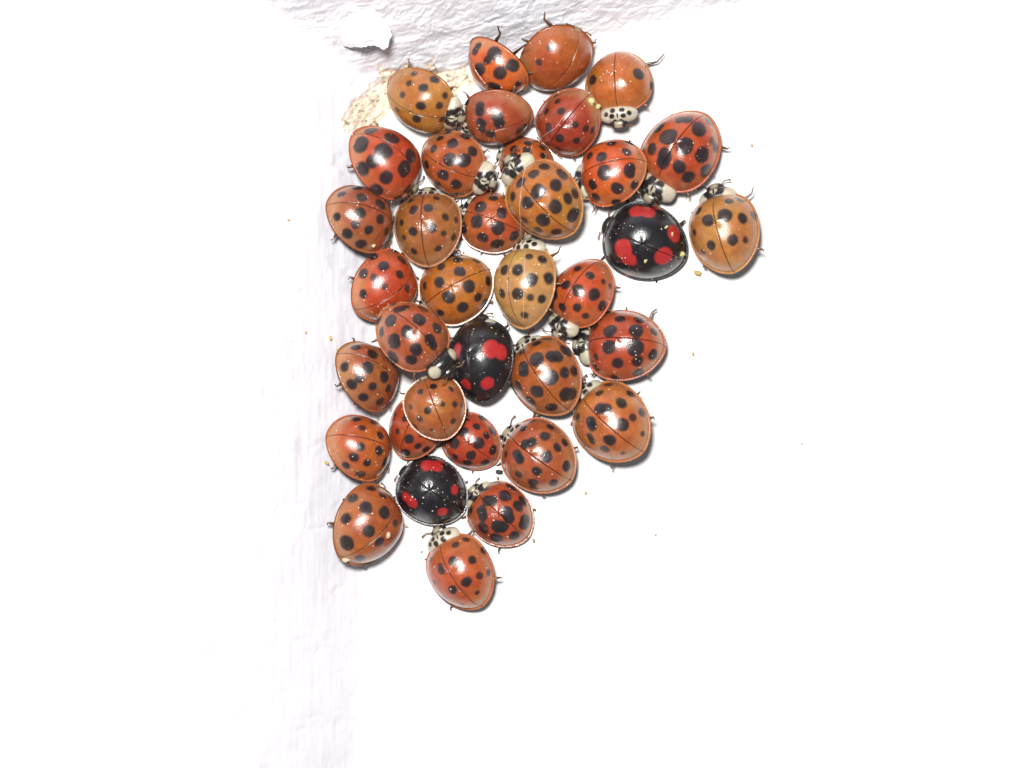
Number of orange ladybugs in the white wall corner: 33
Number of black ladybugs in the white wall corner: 3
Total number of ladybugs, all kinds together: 36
